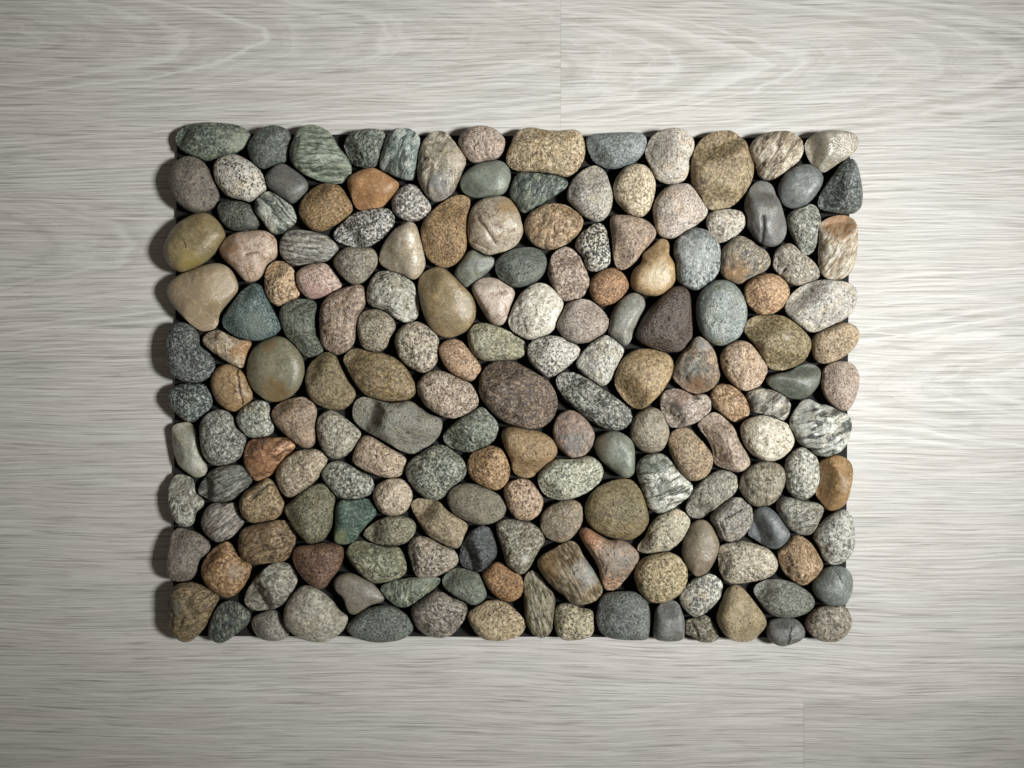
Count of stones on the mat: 175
